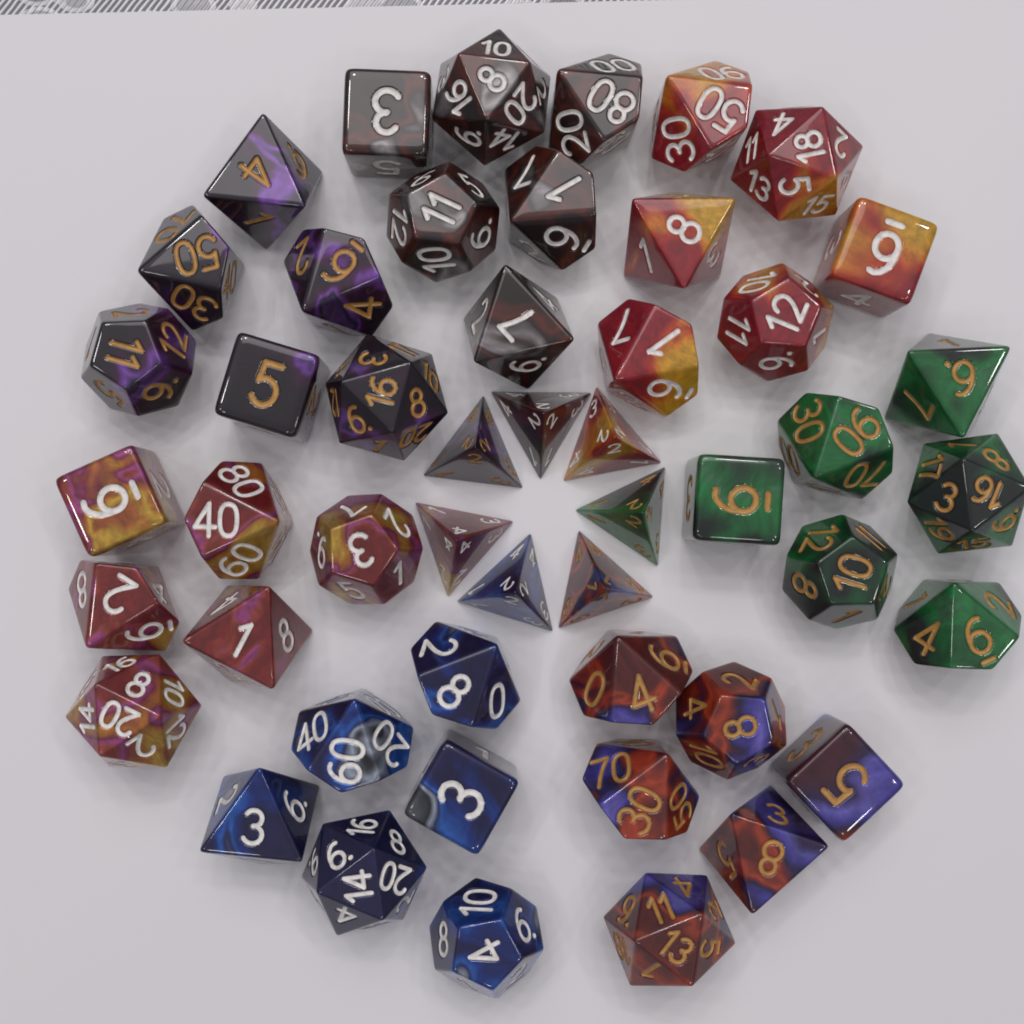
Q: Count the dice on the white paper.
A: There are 49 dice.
